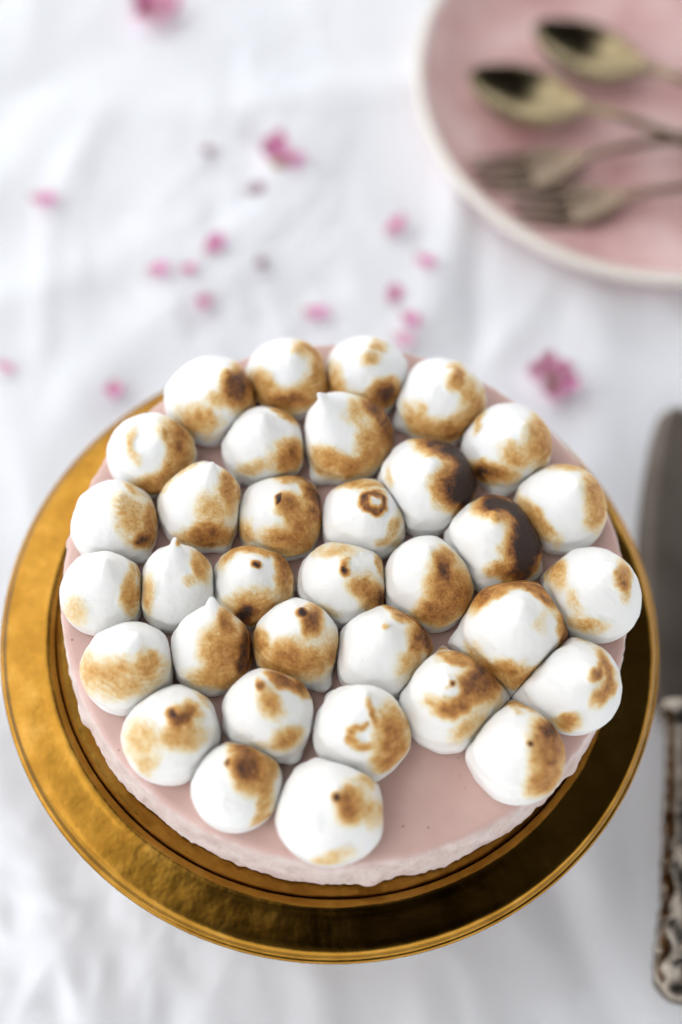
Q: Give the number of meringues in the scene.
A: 34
